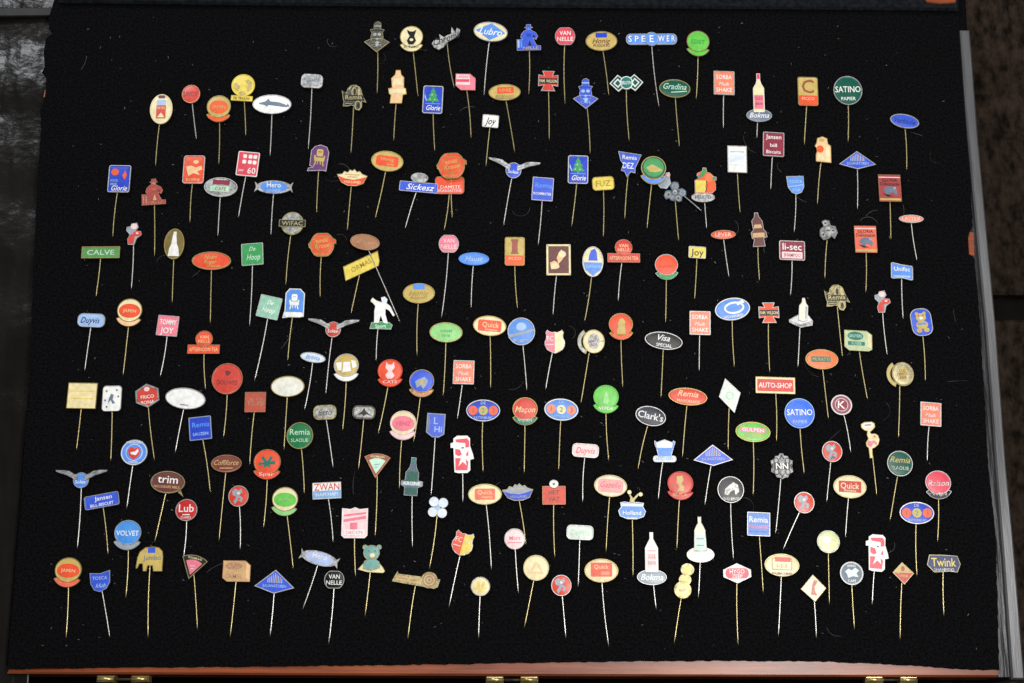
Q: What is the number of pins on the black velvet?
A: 200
